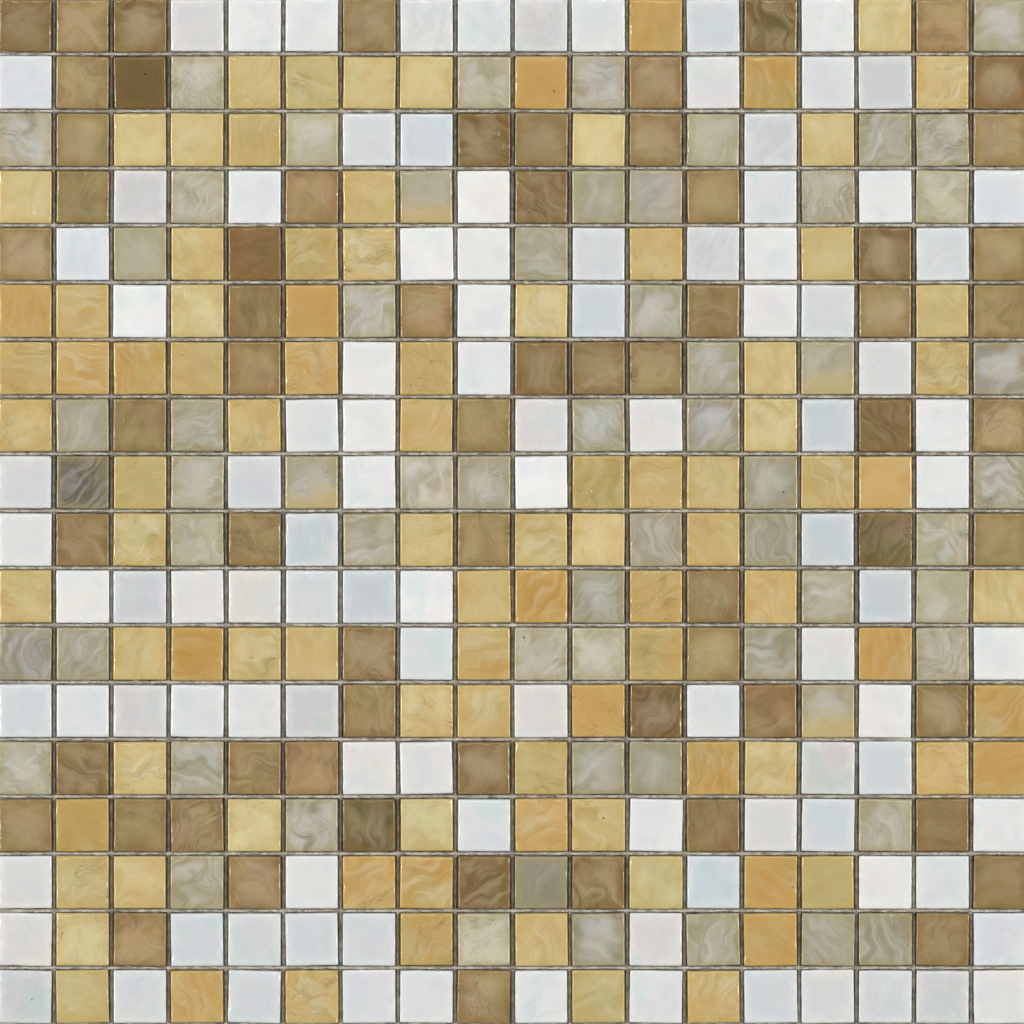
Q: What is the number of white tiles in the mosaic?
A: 104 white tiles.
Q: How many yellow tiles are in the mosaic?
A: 94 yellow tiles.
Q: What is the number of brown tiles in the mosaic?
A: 65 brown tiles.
